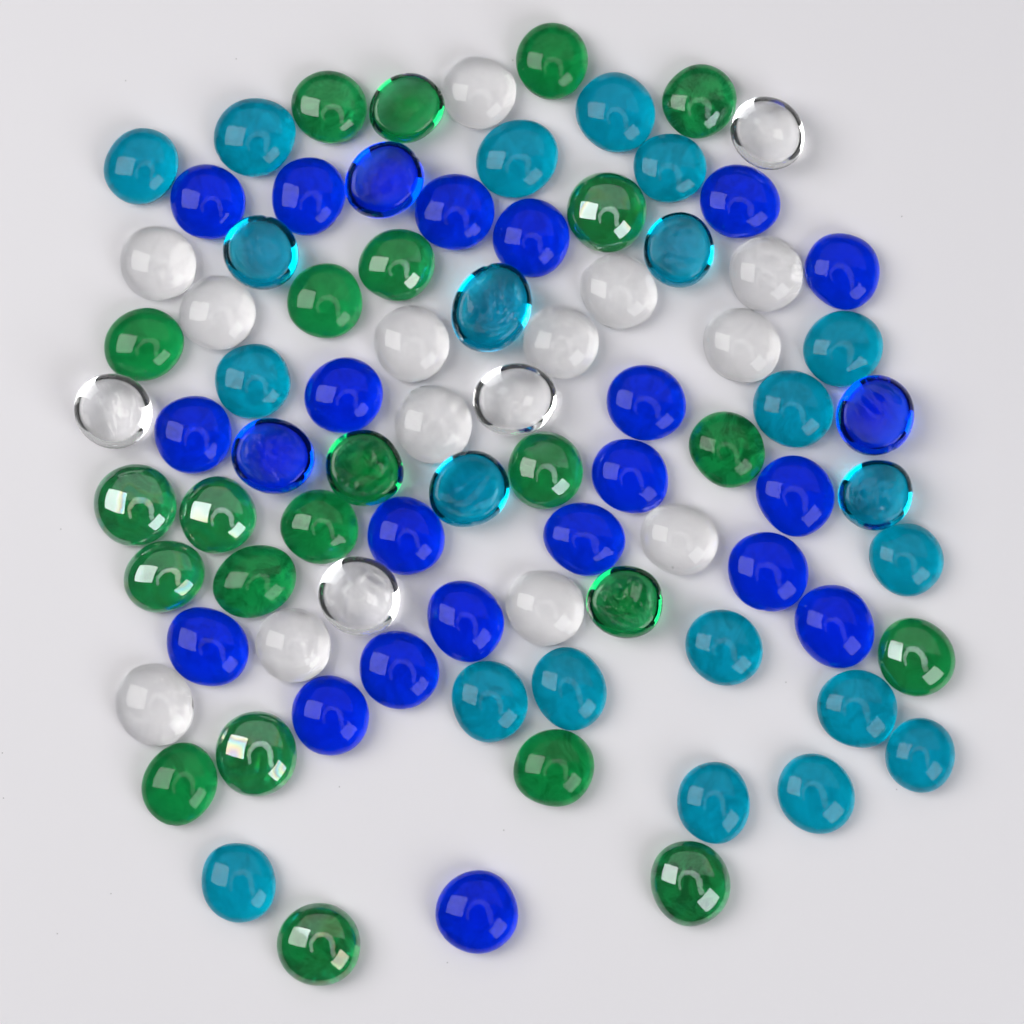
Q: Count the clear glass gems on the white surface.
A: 17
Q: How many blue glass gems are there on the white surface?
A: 23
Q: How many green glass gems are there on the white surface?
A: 23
